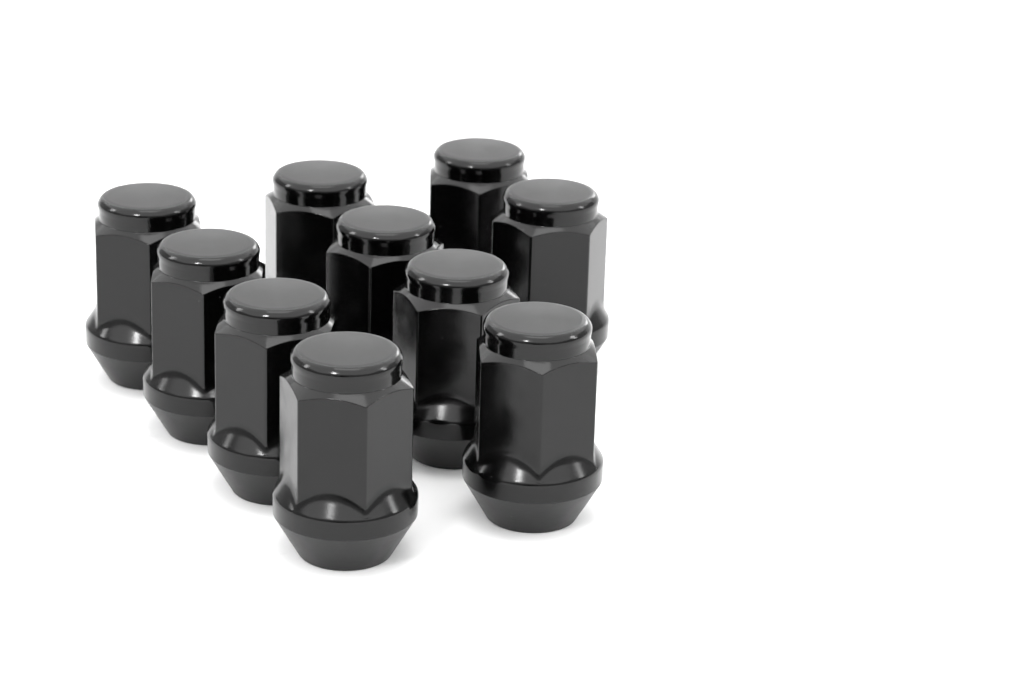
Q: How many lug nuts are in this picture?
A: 10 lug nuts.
